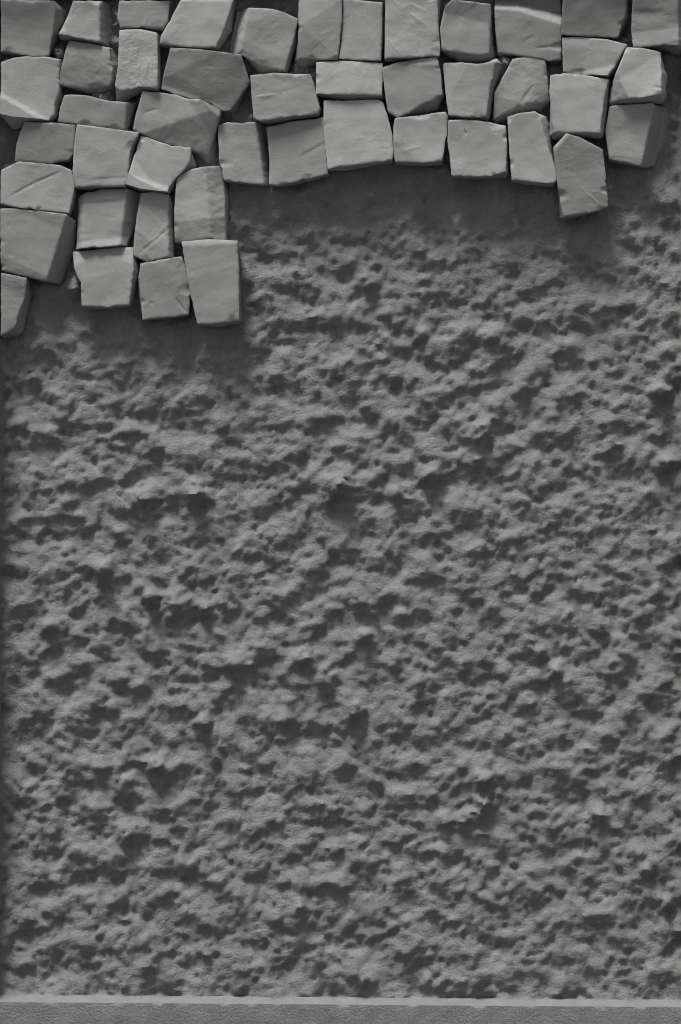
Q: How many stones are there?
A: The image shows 46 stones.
